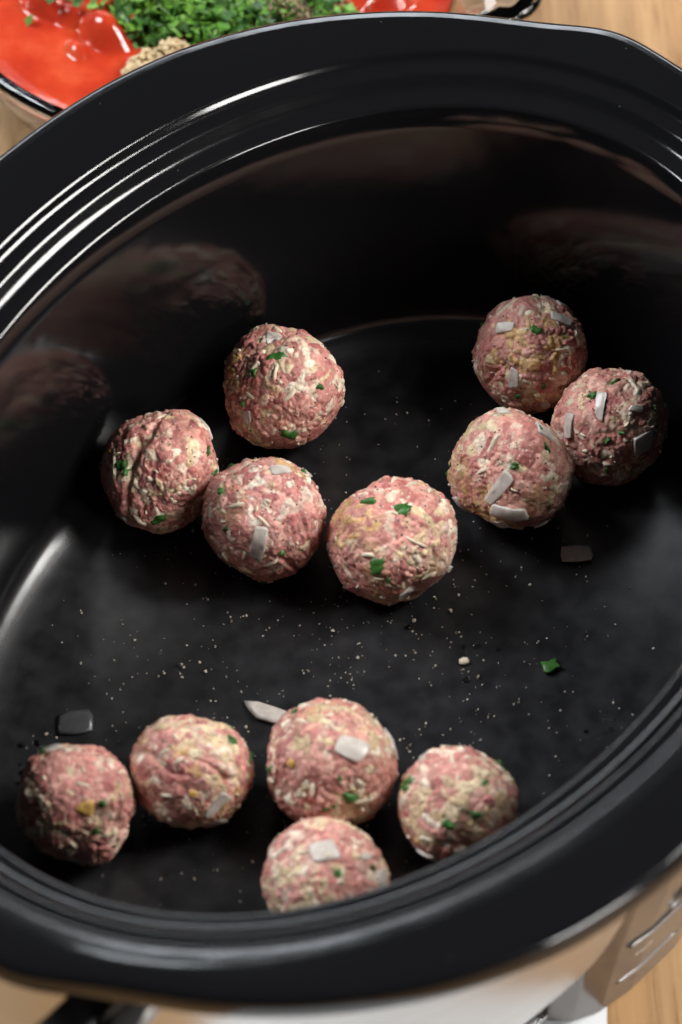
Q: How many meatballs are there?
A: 12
